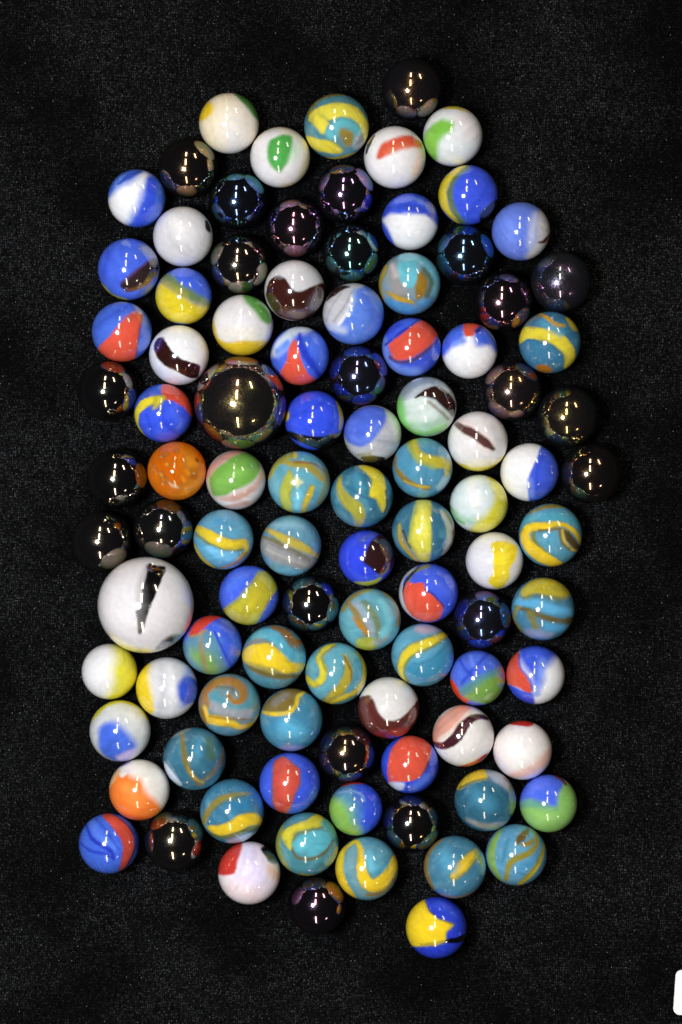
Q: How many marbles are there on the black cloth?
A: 99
